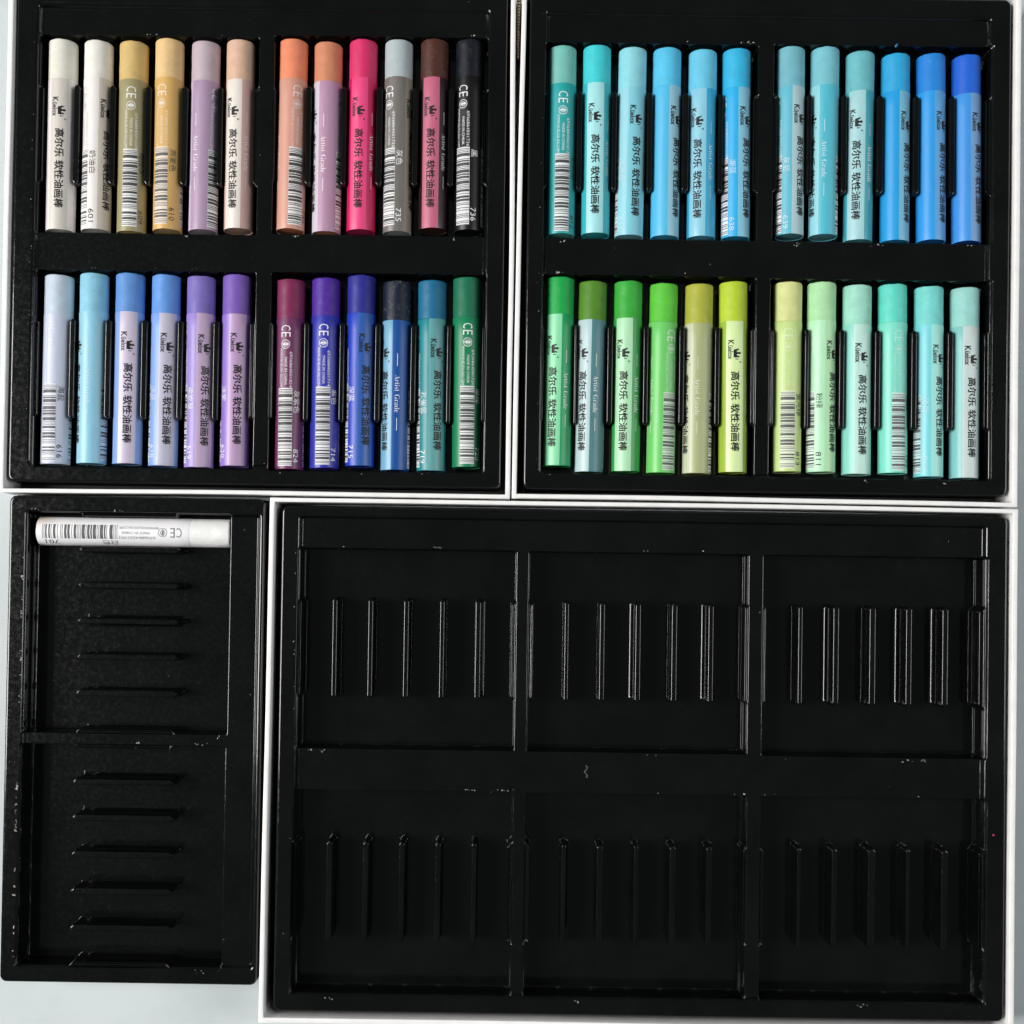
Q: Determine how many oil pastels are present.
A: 49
